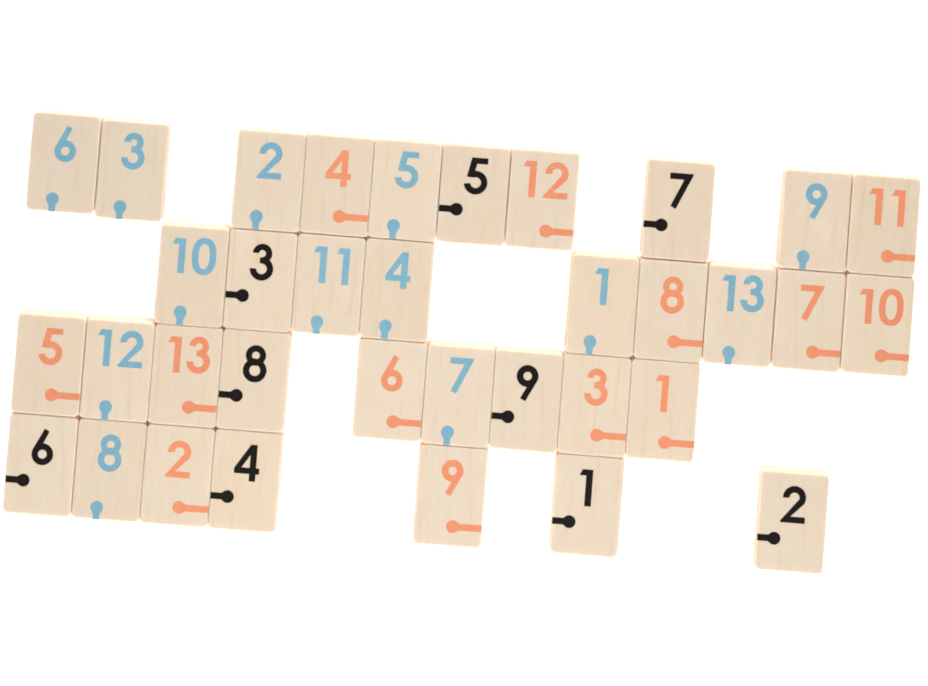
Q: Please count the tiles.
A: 35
